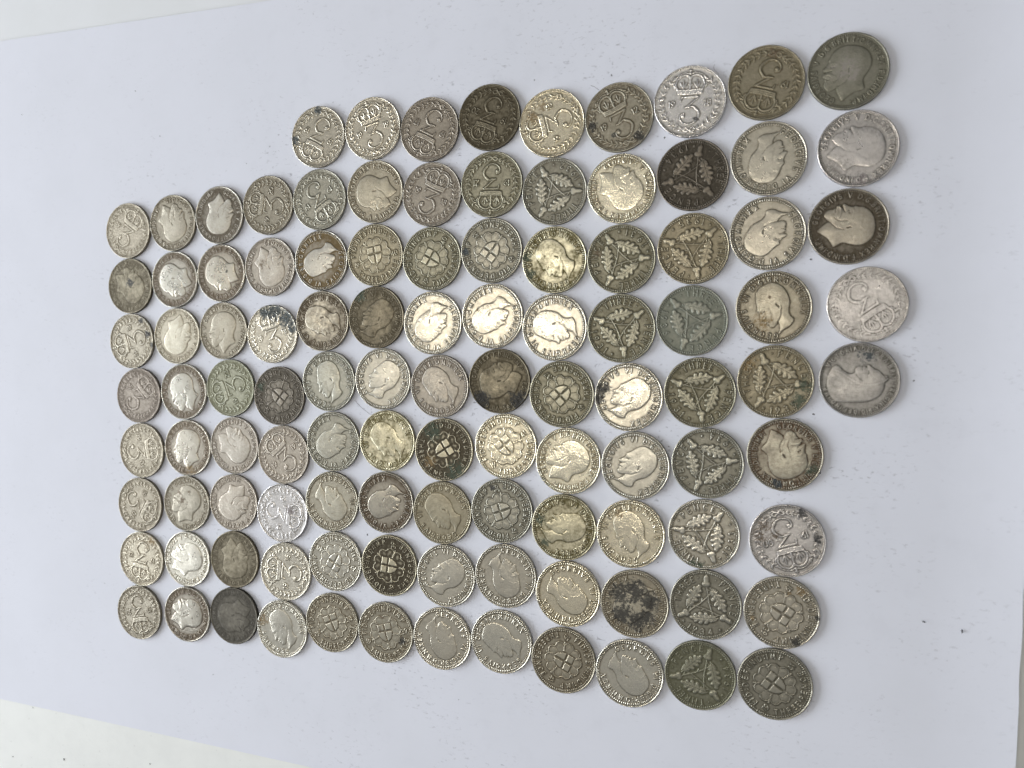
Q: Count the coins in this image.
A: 109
